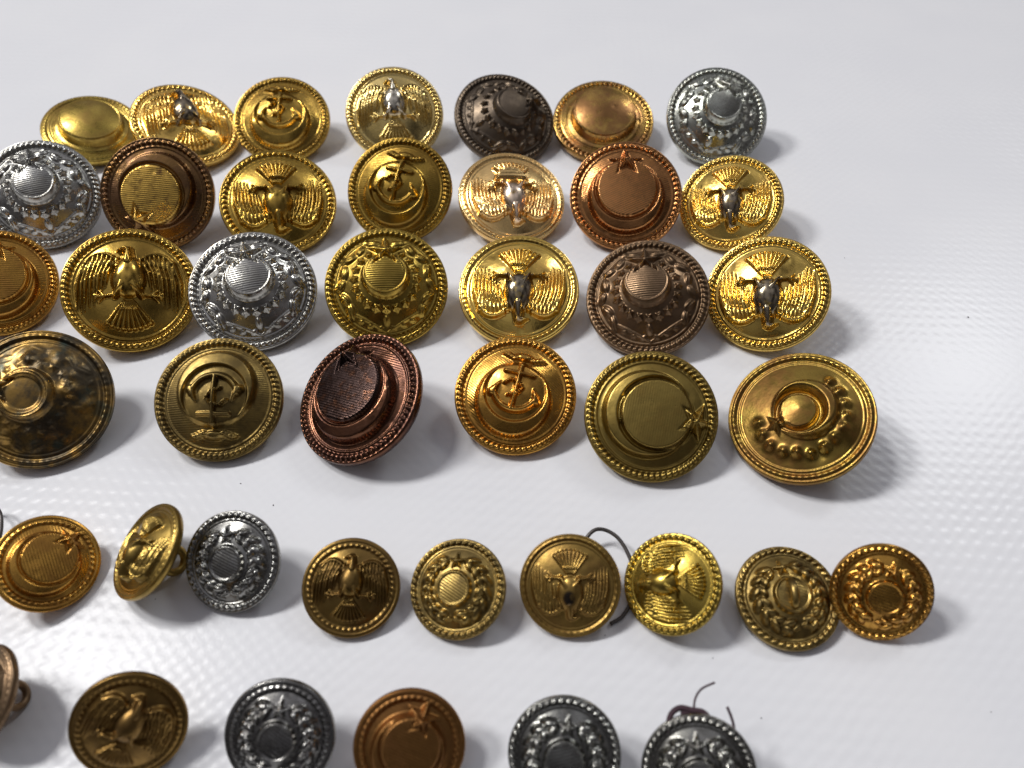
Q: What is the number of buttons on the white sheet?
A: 42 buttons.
